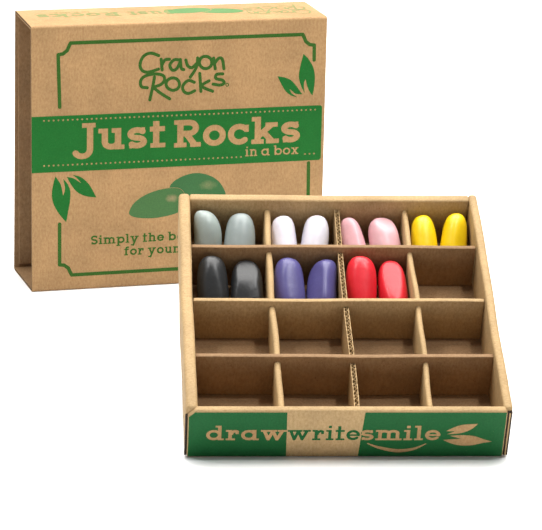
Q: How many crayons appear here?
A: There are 14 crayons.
